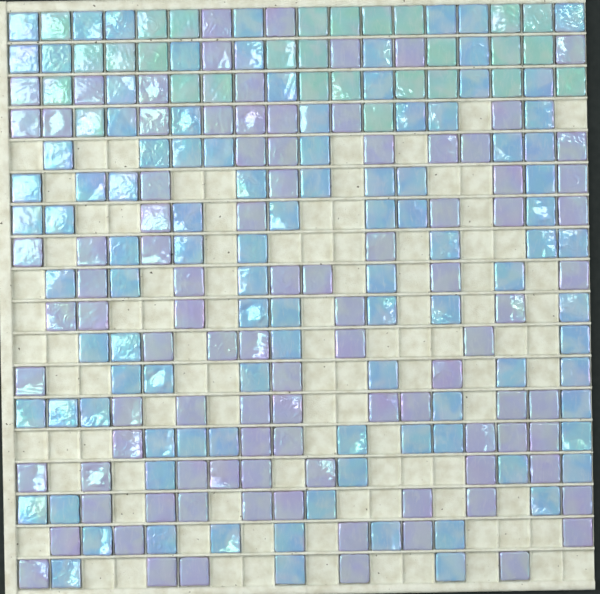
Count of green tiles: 28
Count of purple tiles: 96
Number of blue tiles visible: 101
